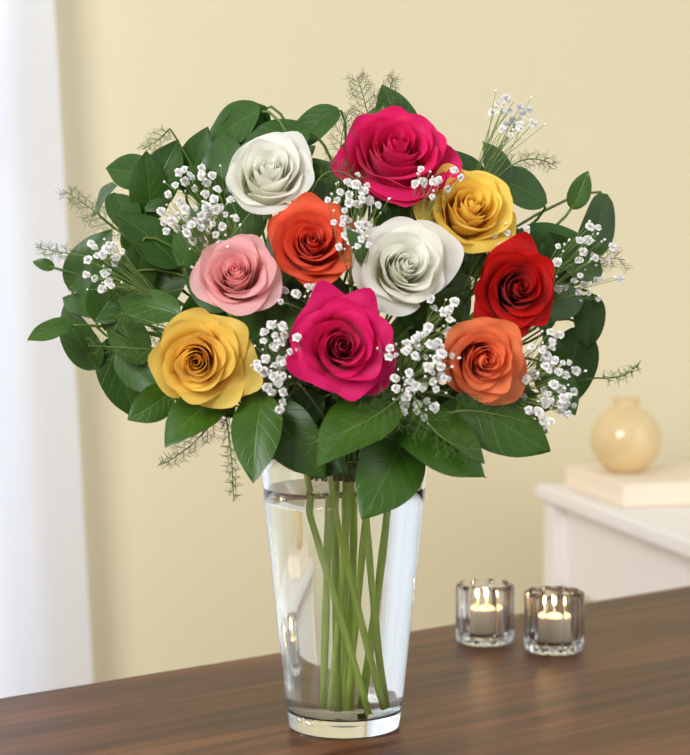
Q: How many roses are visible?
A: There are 10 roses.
